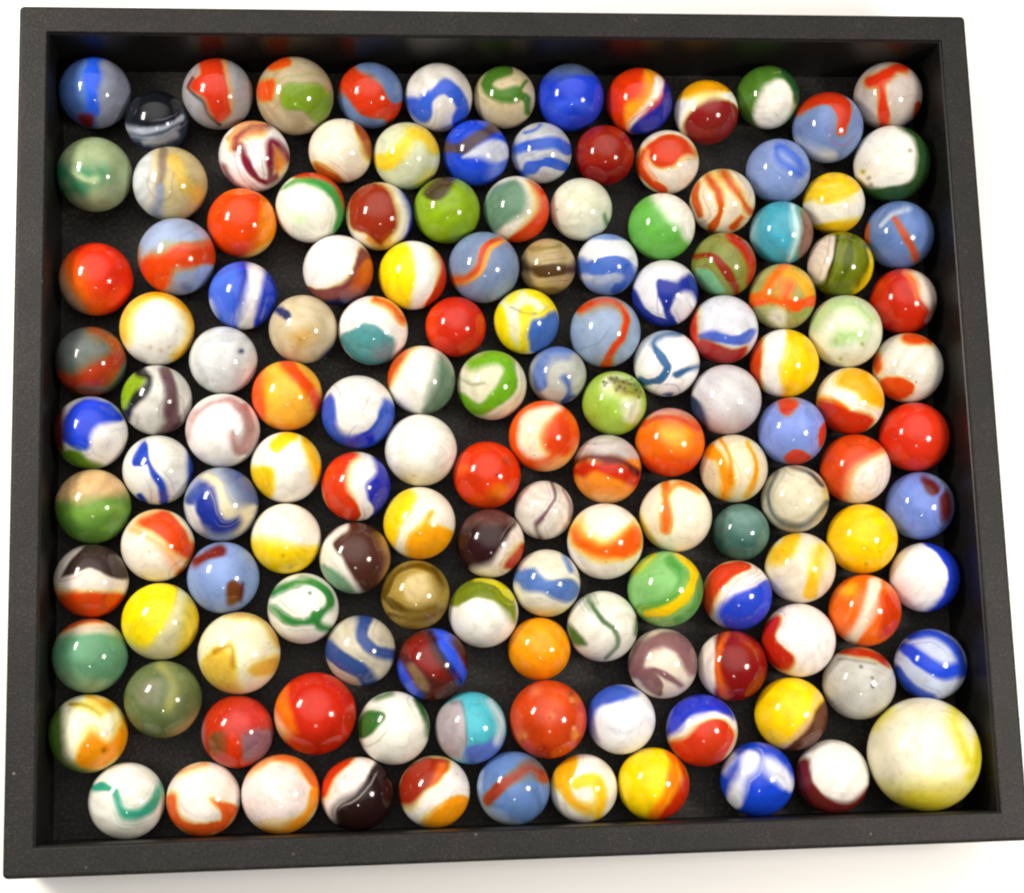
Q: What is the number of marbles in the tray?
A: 142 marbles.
